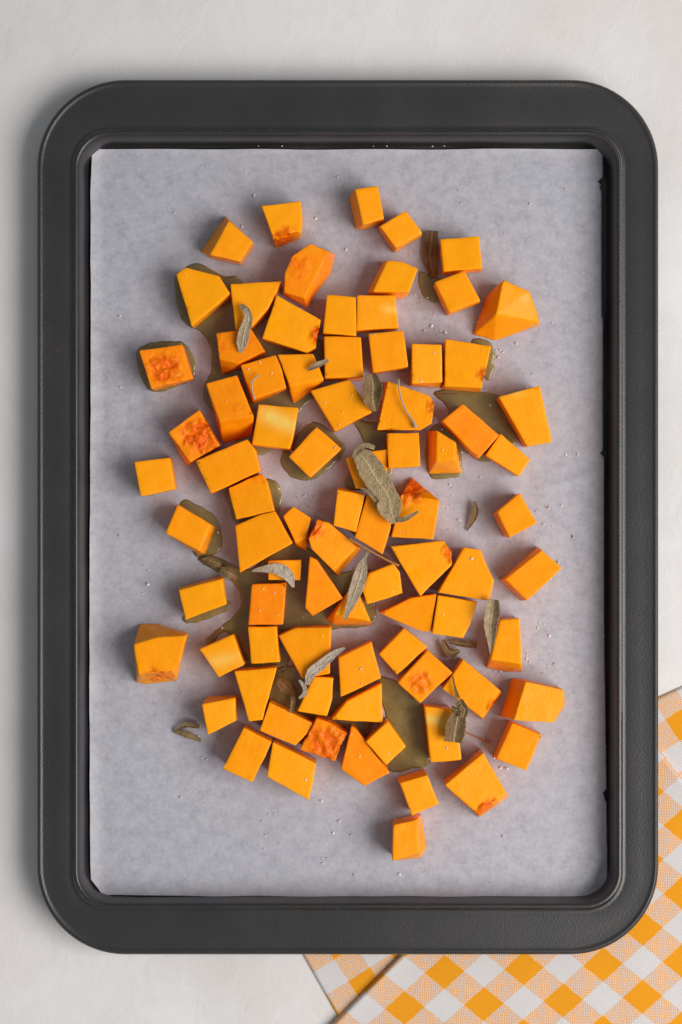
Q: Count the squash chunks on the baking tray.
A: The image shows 81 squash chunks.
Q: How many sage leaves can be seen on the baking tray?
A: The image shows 15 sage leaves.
